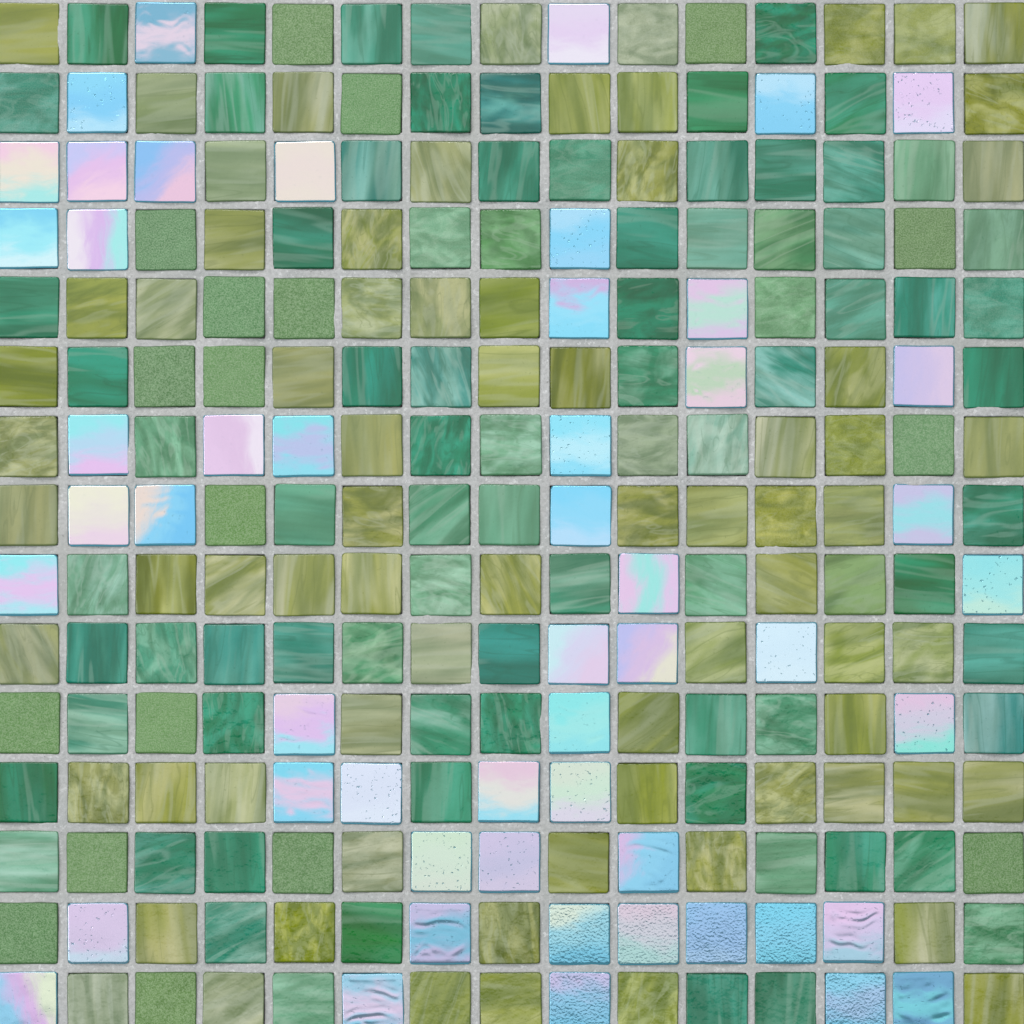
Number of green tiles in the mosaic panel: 173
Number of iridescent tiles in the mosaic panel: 52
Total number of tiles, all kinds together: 225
